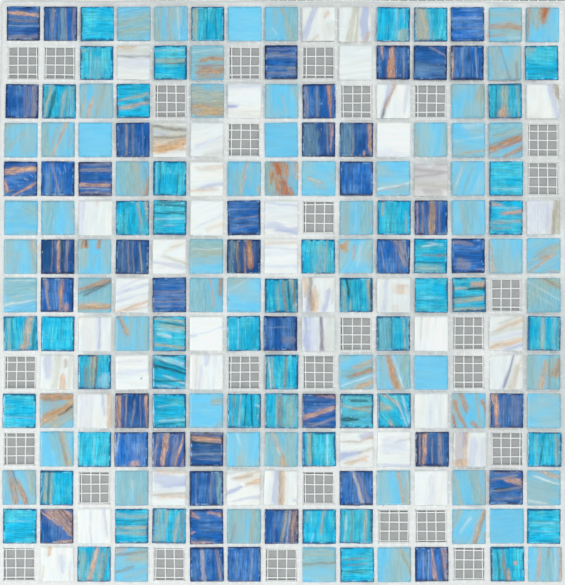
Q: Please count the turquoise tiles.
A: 50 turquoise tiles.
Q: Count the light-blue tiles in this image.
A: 64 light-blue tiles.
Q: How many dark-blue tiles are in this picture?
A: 42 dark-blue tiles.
